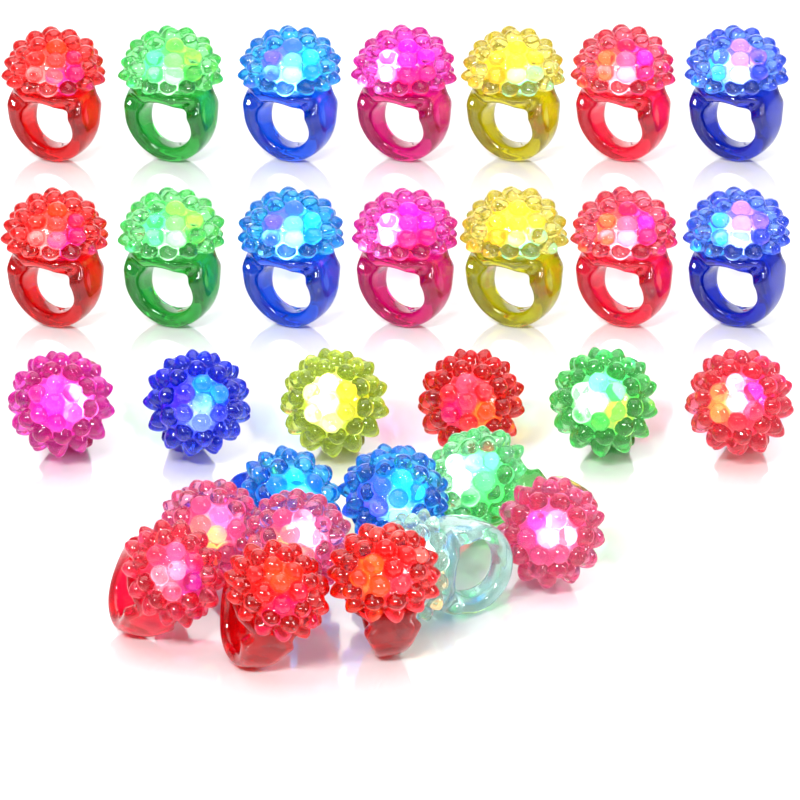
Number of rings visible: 30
